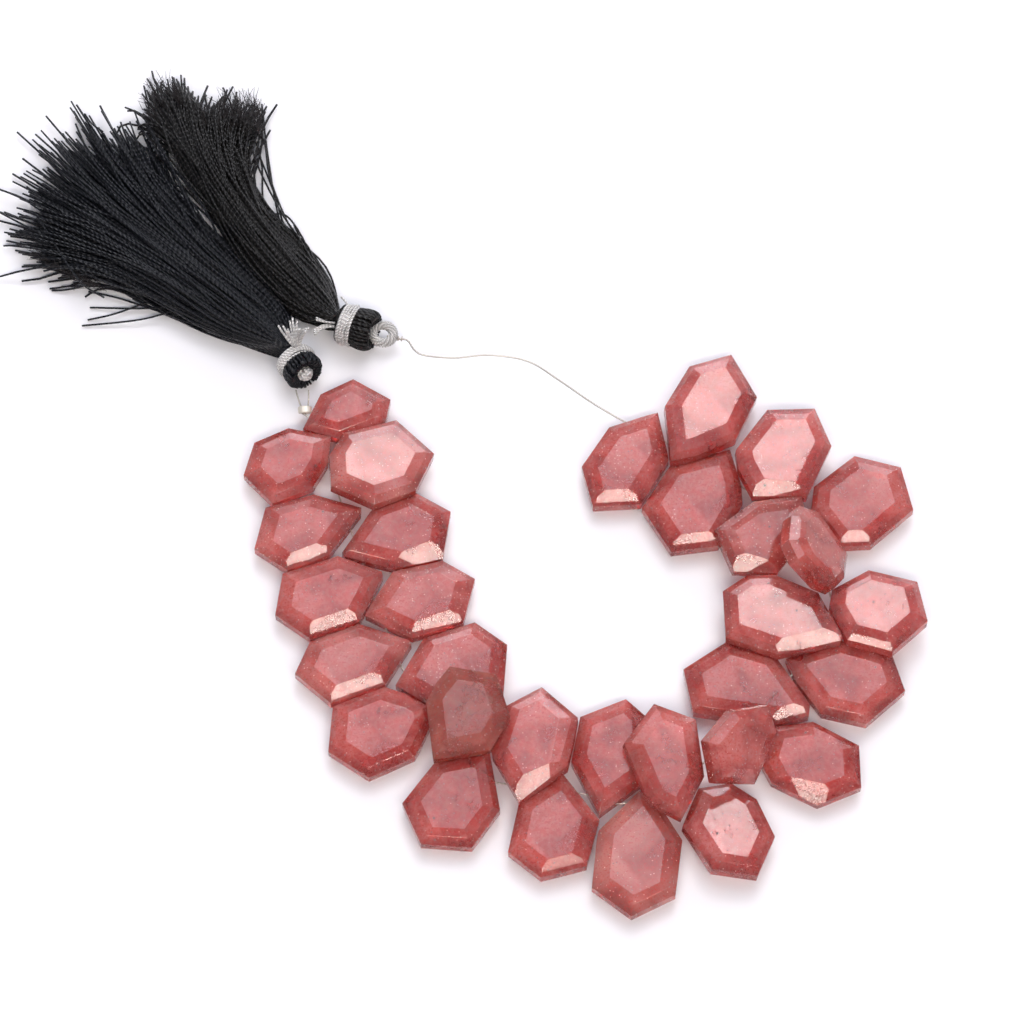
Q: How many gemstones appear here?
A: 31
